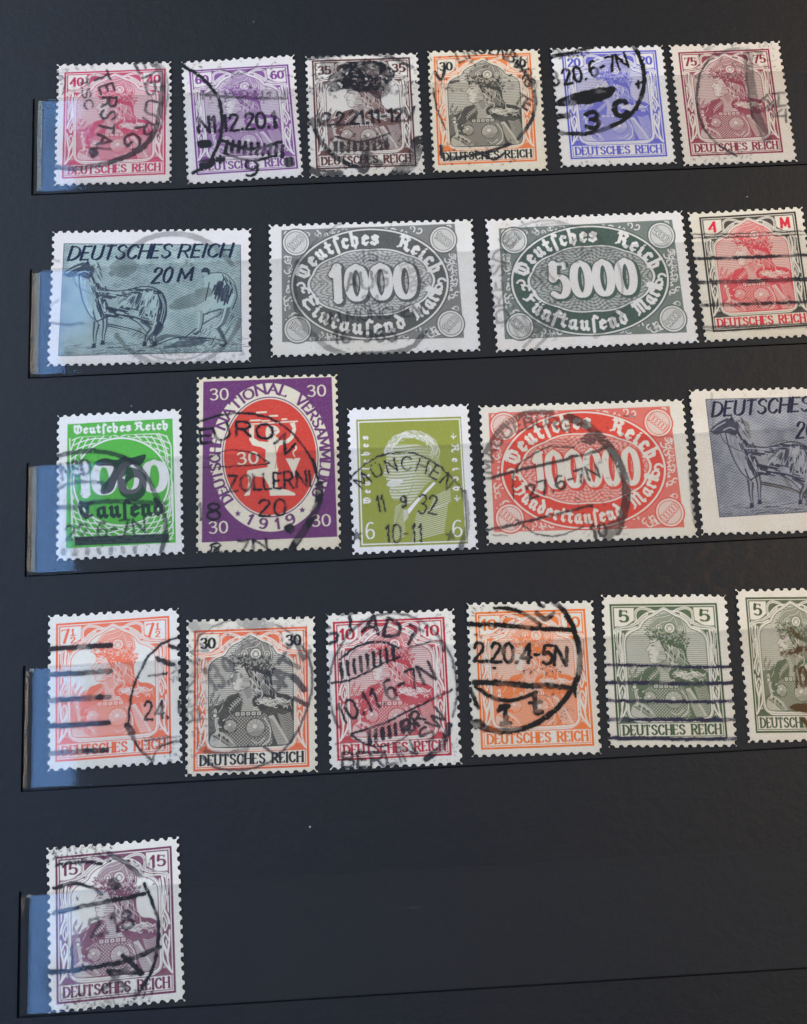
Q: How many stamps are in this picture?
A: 22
